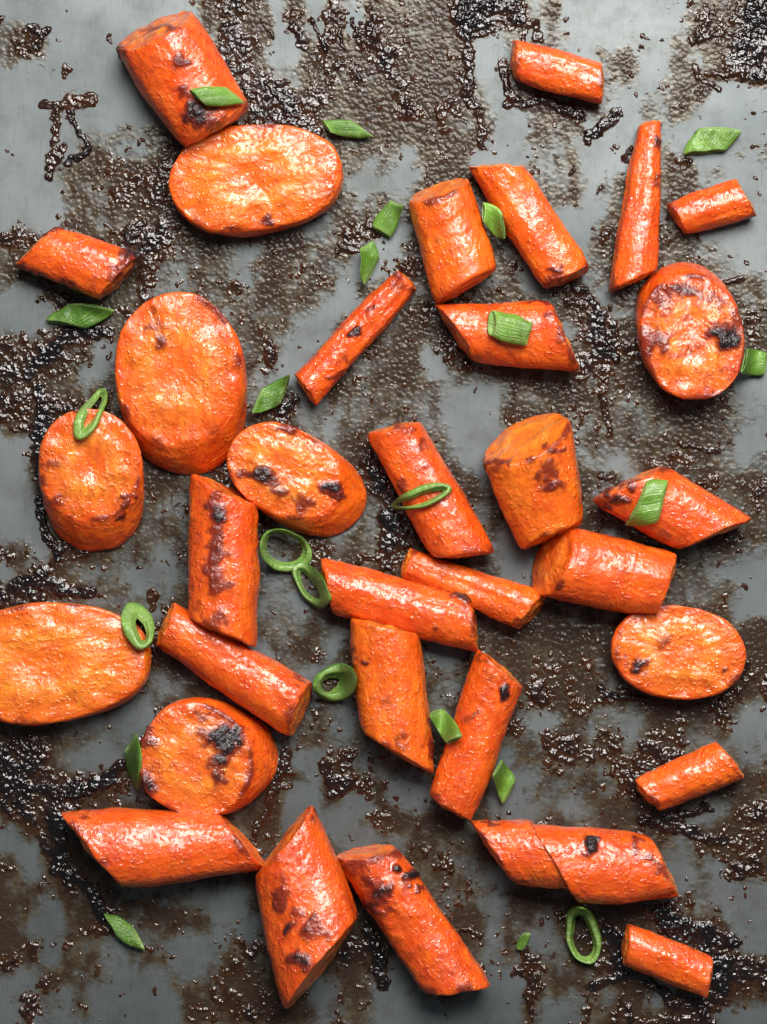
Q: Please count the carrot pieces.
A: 34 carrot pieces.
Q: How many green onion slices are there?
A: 23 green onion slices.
